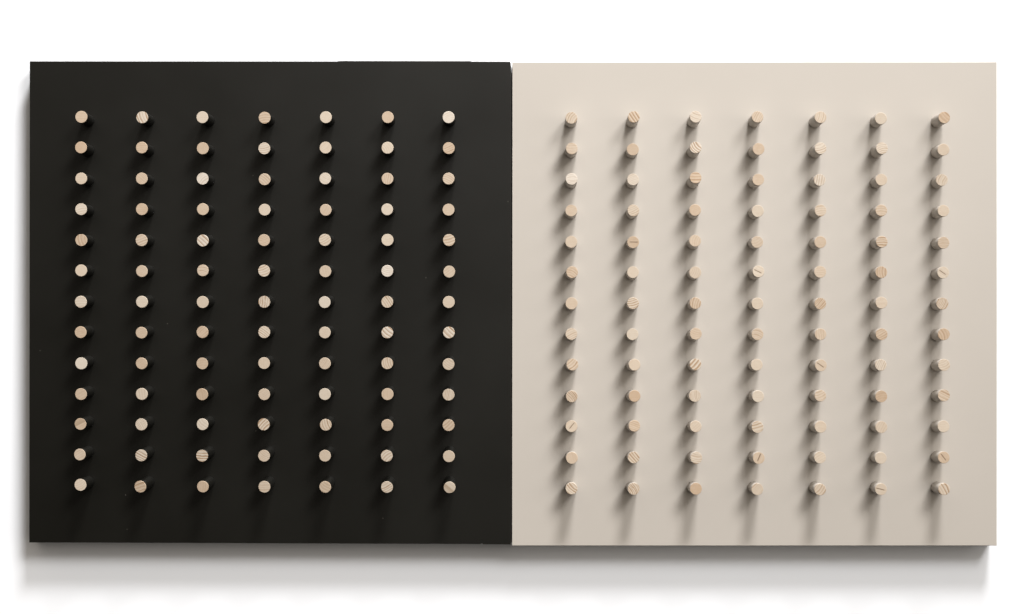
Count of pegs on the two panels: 182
